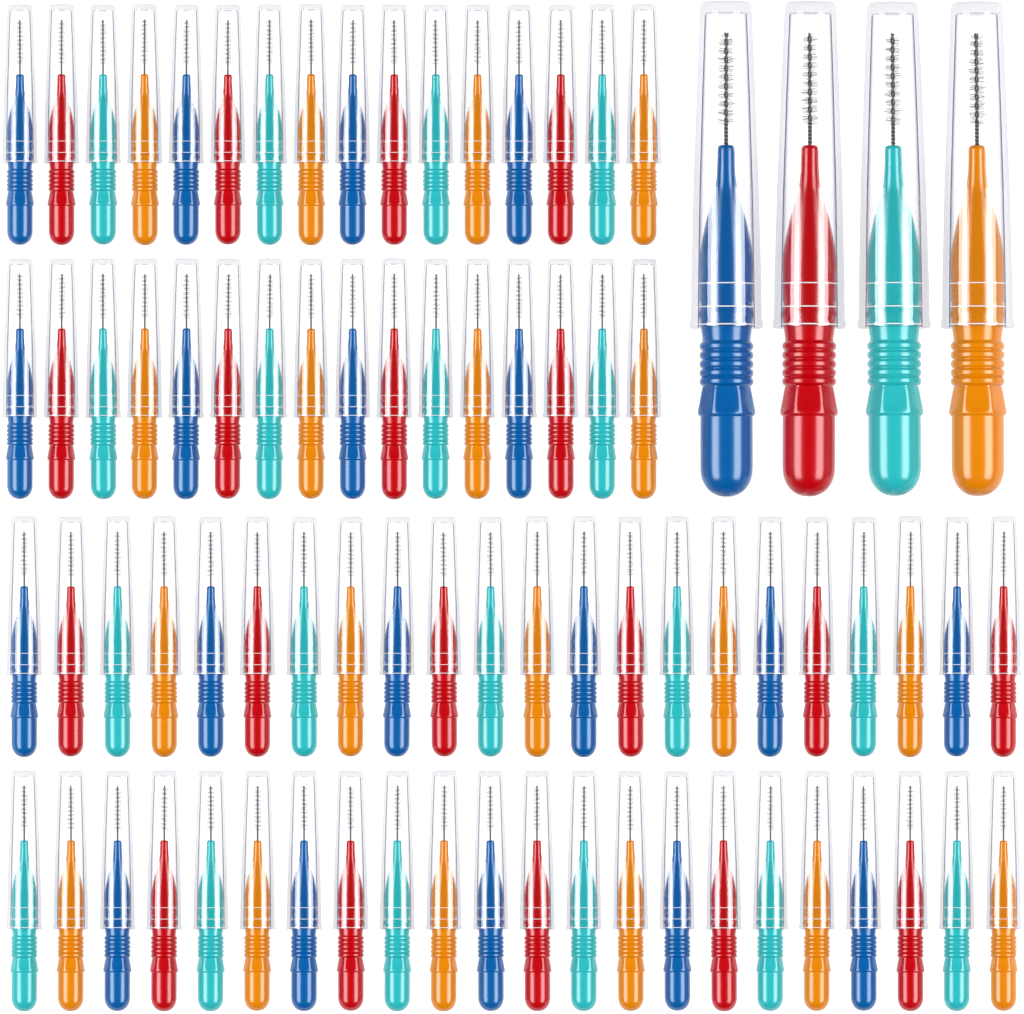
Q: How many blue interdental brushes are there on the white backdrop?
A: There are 20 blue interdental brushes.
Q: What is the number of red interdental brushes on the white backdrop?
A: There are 20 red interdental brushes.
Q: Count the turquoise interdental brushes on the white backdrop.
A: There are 20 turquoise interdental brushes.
